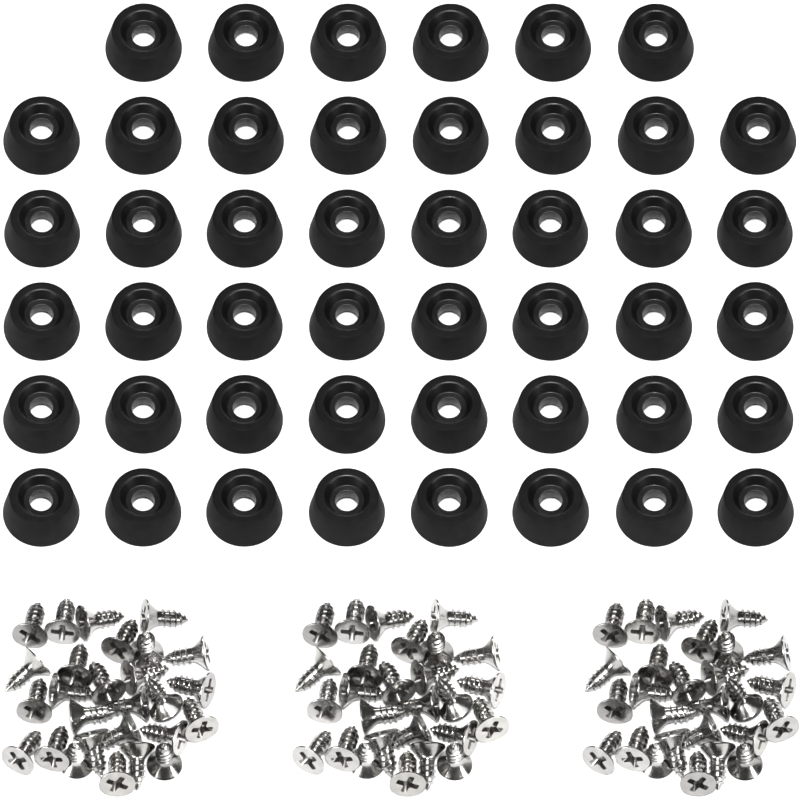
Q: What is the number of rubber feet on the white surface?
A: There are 46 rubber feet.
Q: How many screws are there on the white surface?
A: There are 81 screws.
